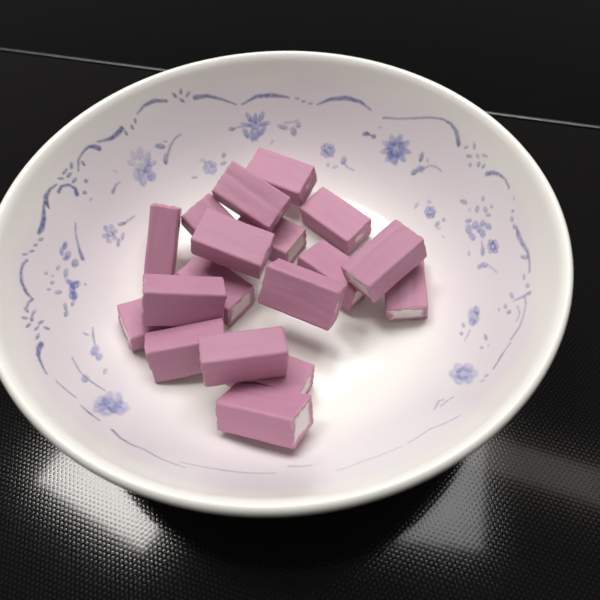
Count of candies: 18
